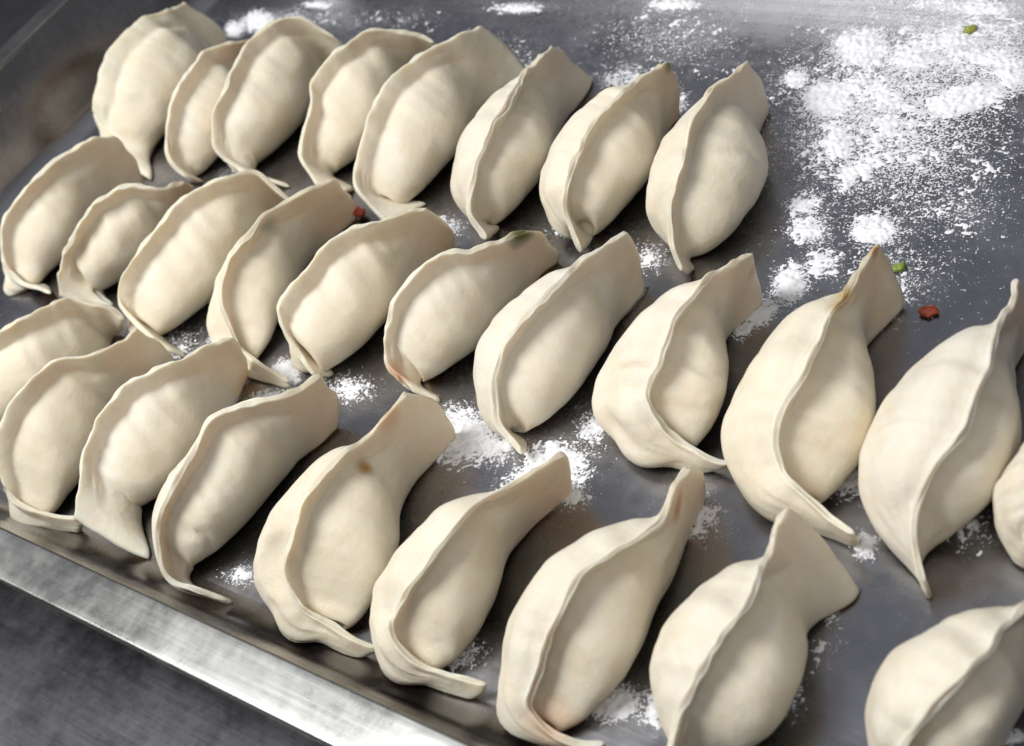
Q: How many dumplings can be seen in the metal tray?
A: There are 28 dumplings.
